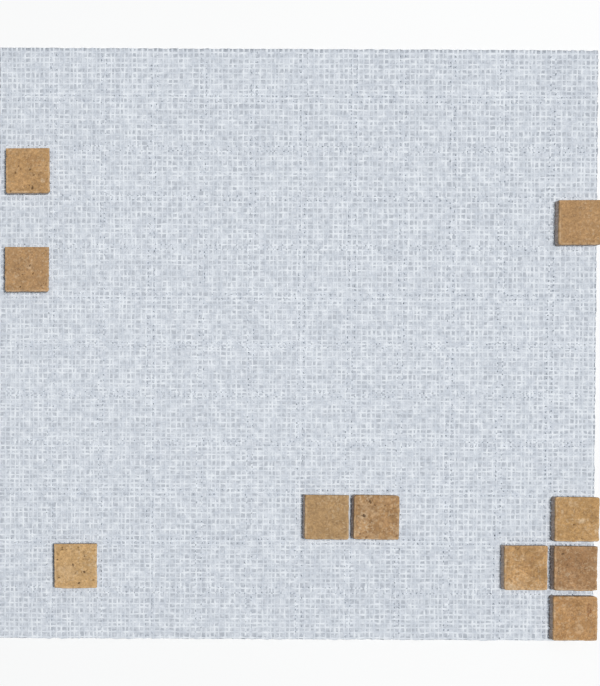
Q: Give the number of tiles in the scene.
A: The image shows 10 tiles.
